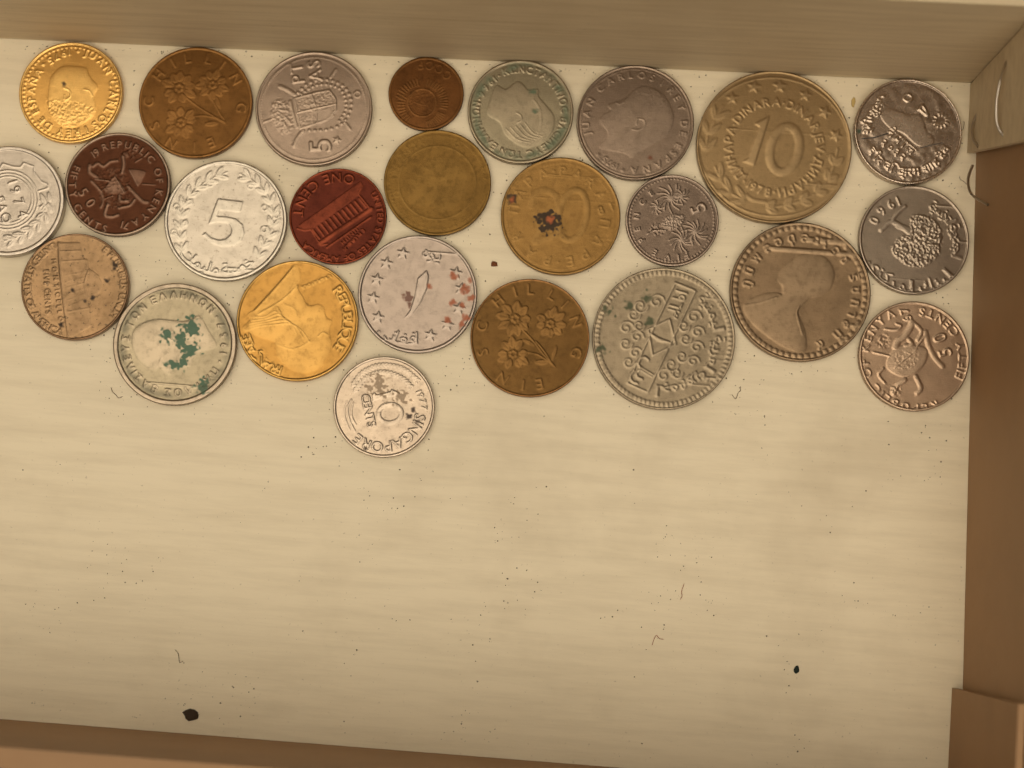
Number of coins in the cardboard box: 25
